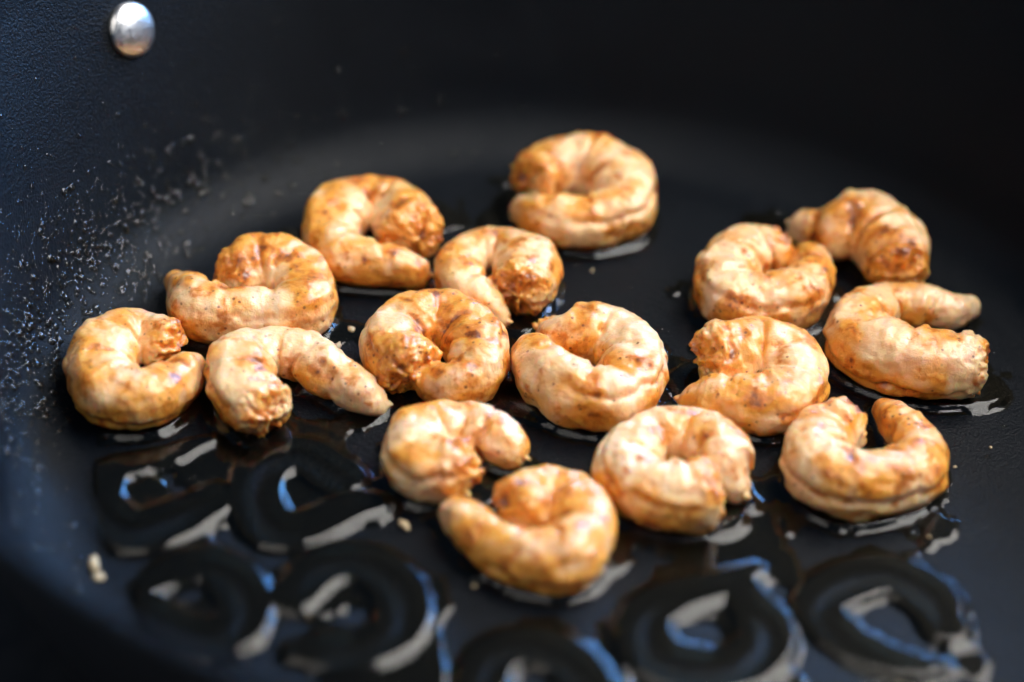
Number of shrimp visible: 16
